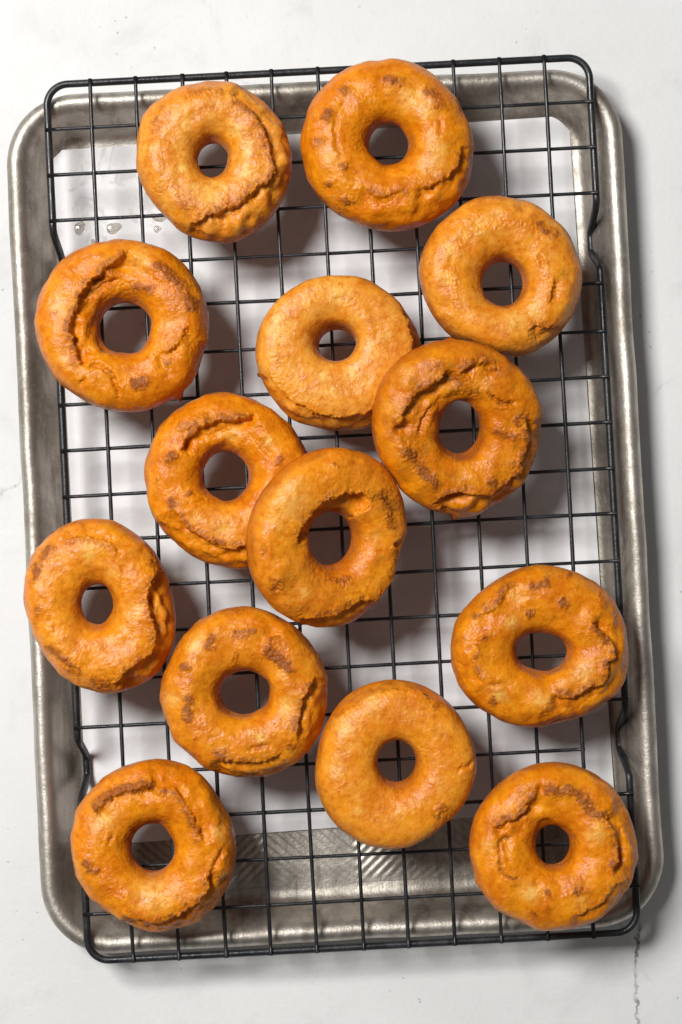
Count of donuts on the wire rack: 14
